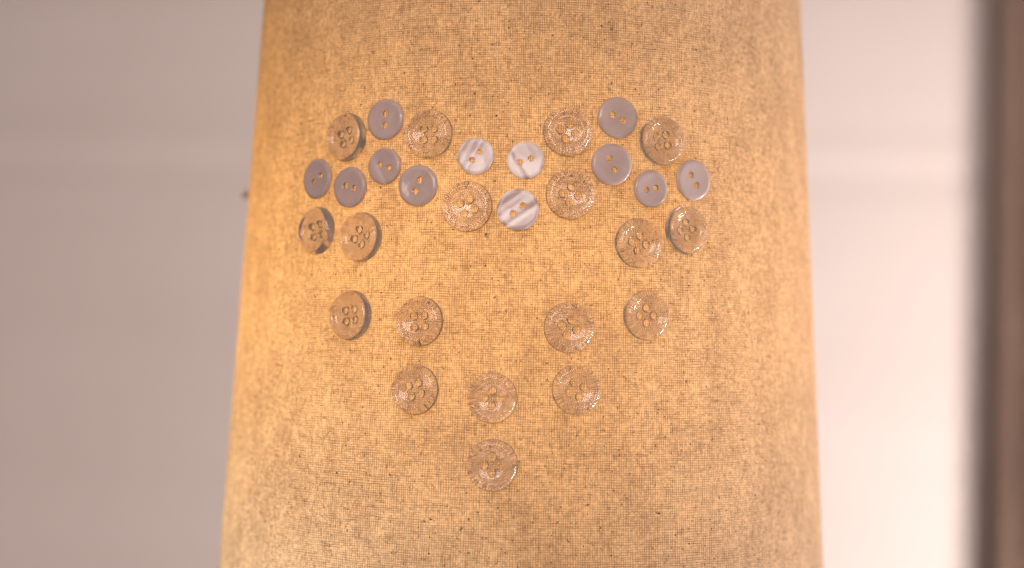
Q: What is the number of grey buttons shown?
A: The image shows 12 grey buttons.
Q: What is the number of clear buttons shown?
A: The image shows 18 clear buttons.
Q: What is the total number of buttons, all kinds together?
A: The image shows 30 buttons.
